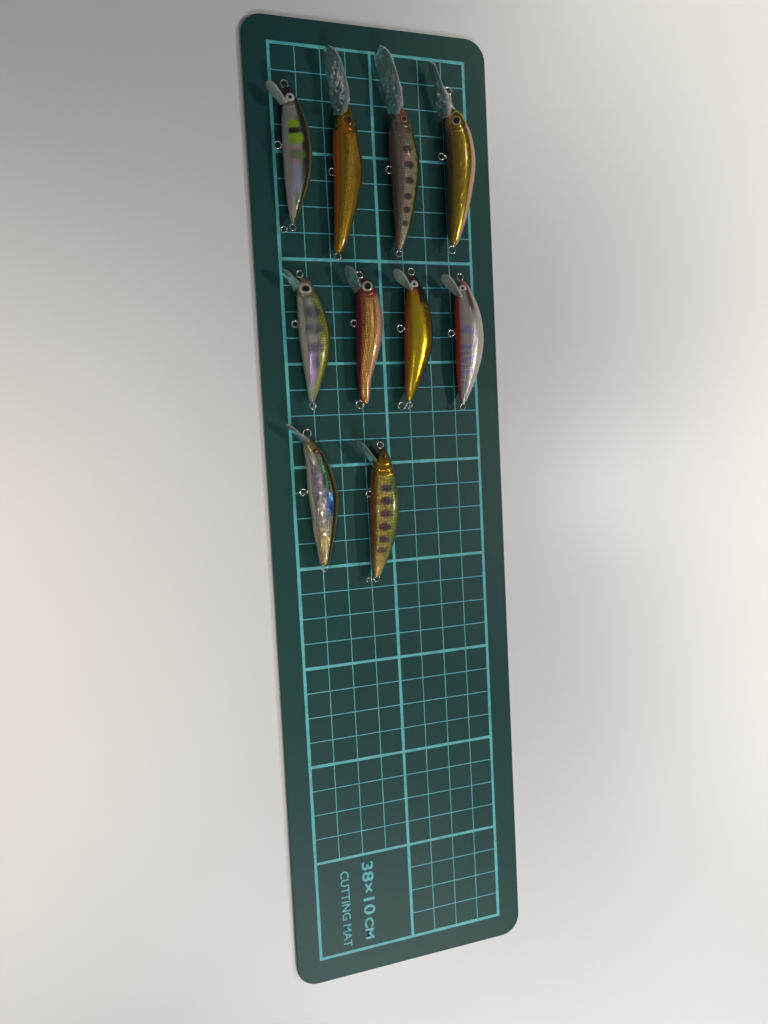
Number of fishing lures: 10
